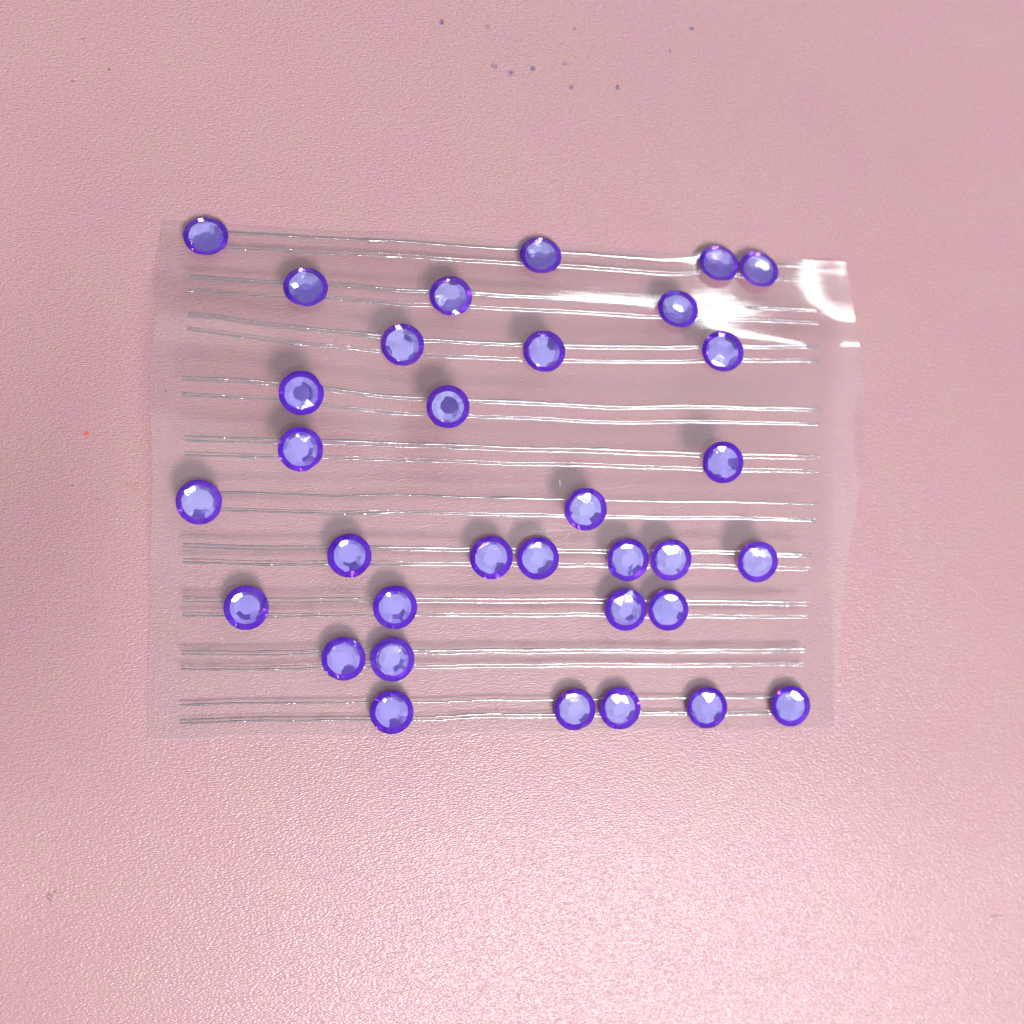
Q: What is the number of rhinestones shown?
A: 33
